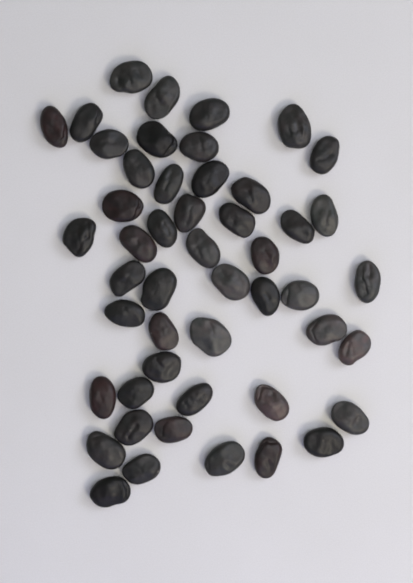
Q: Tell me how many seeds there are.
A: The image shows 49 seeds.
